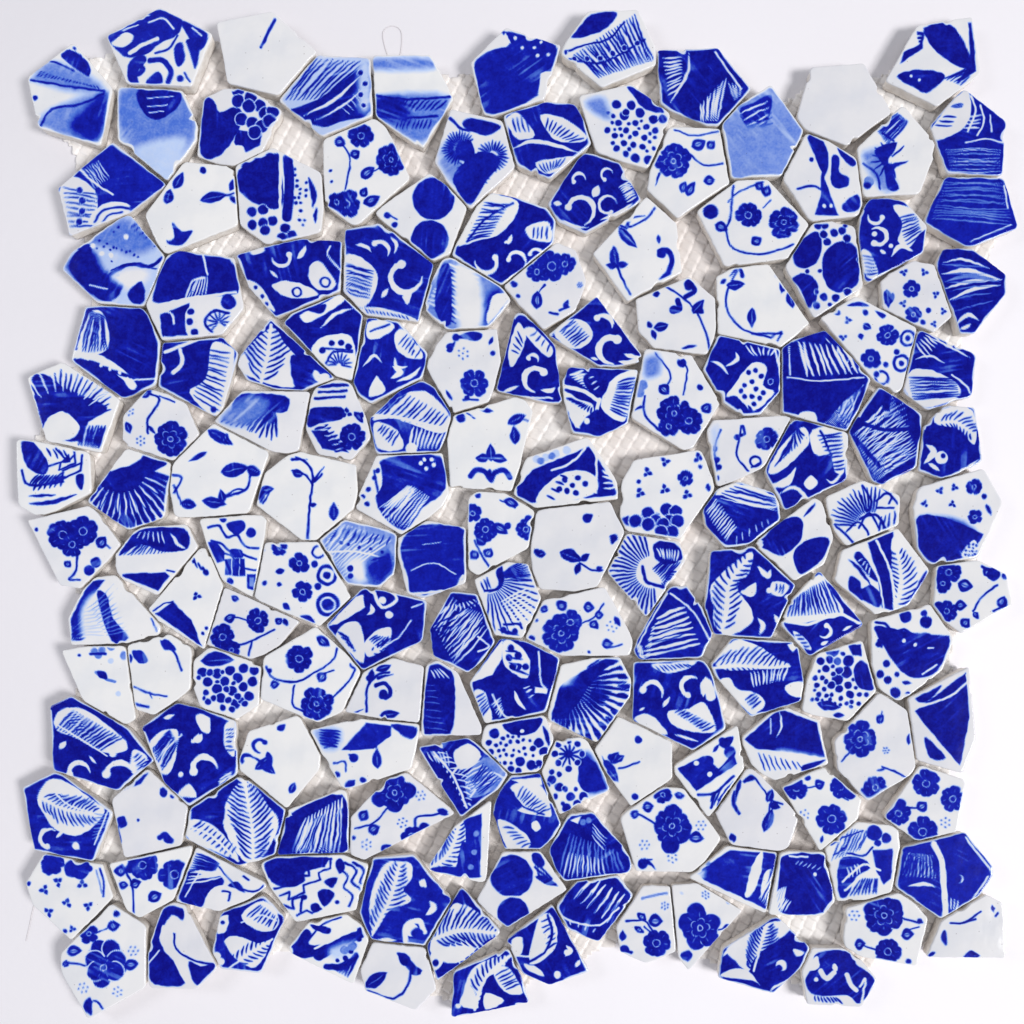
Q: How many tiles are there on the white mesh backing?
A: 159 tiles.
